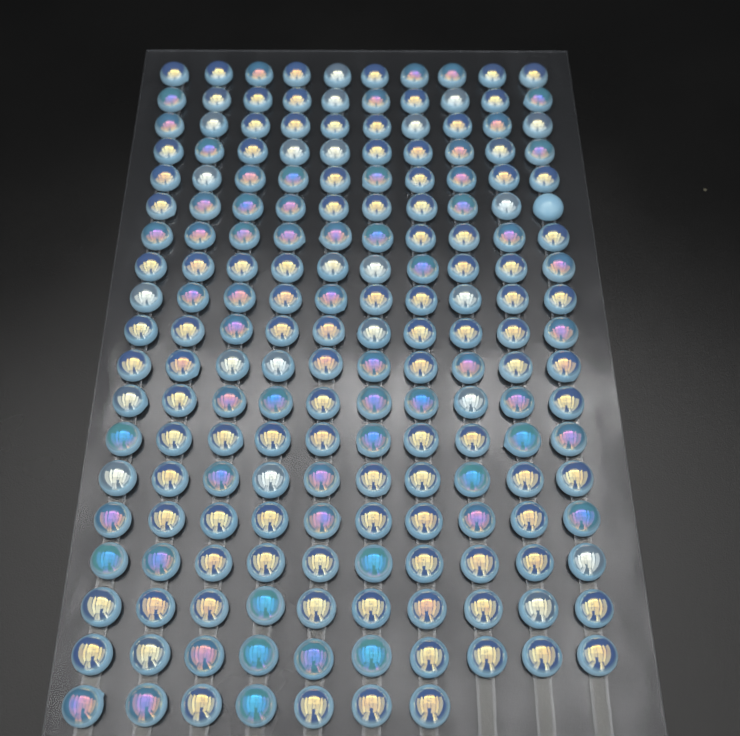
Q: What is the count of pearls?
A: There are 187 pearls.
